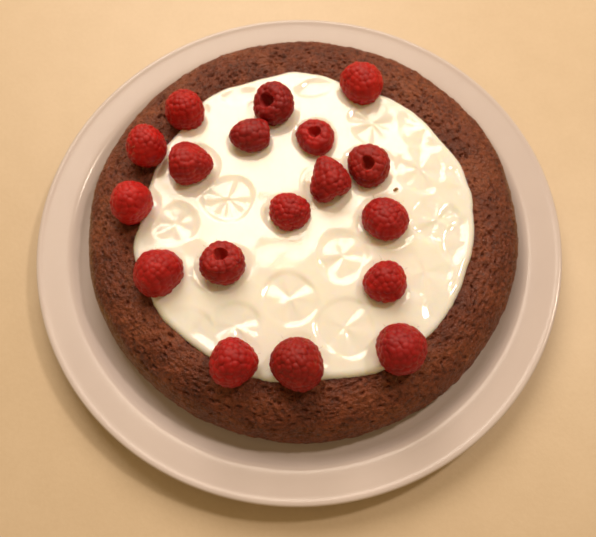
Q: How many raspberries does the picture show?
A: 18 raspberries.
